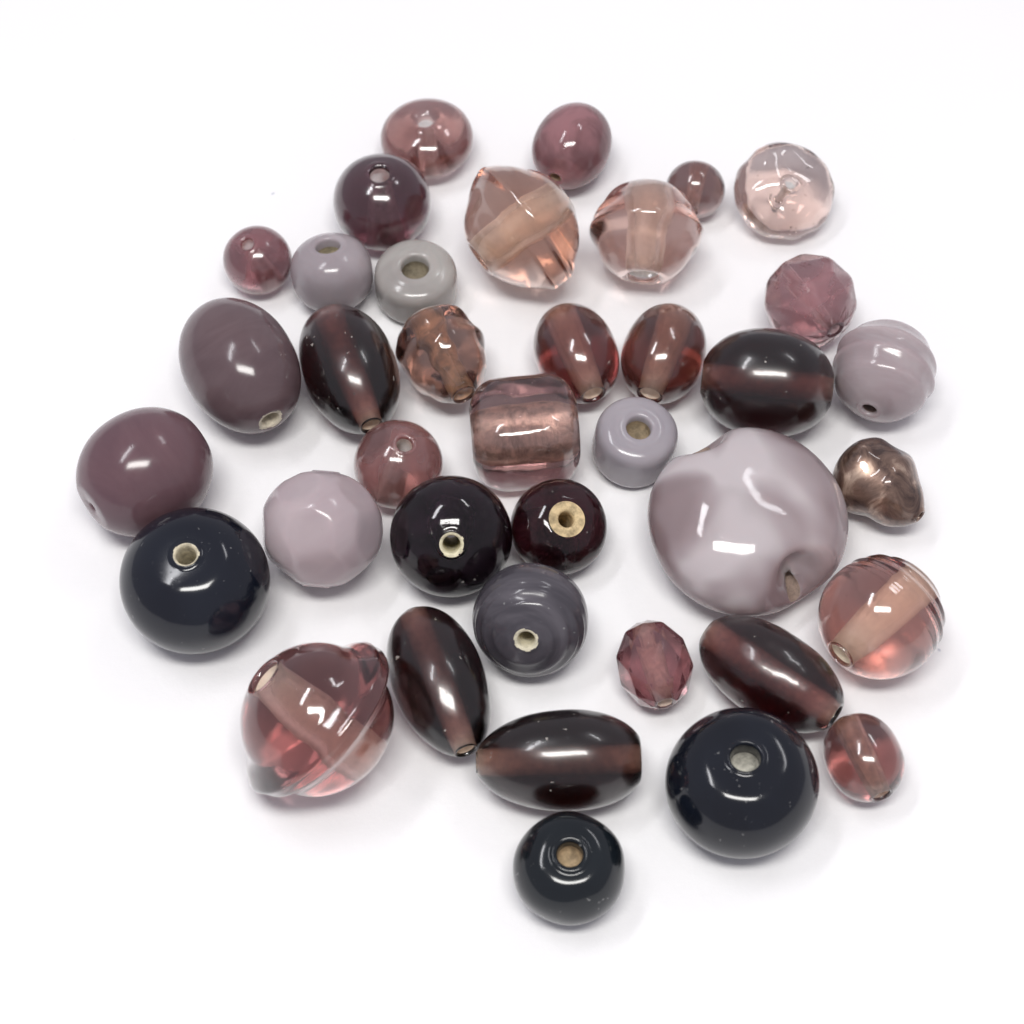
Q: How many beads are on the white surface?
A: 38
